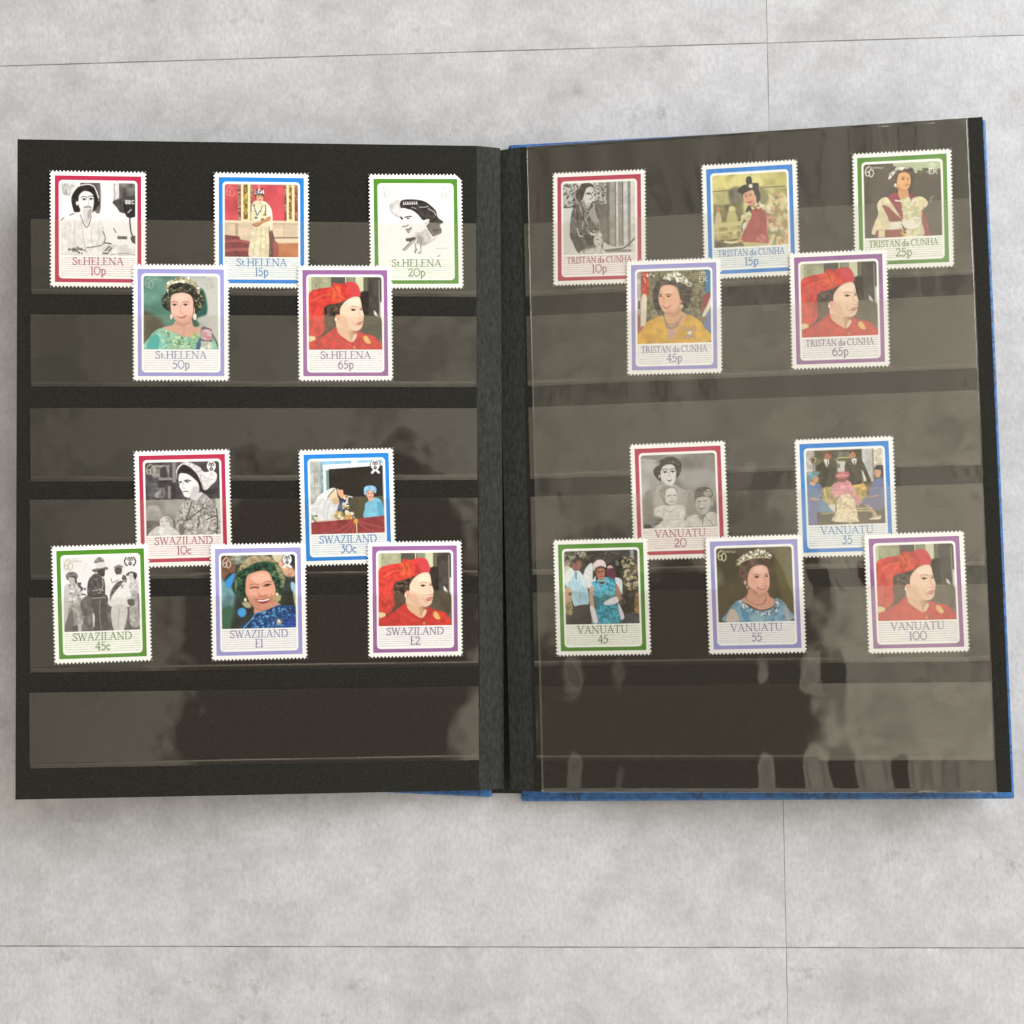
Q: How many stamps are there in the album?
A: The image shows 20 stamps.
